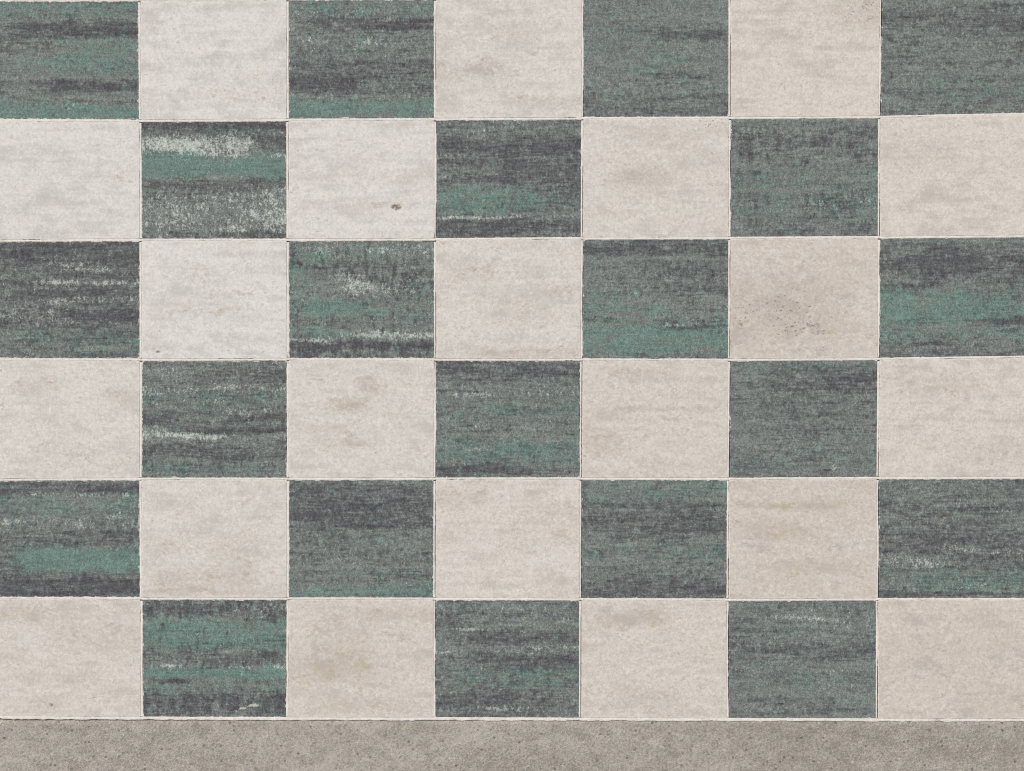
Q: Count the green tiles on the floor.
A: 21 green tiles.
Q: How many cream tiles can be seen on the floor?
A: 21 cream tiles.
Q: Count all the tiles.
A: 42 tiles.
